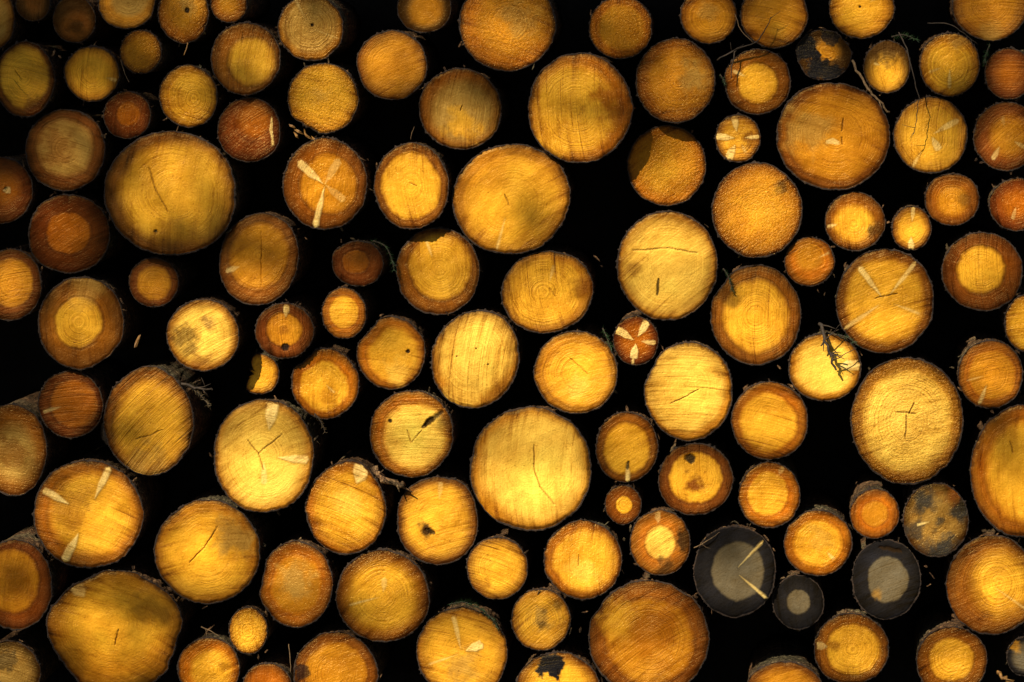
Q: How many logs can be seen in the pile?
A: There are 117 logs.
